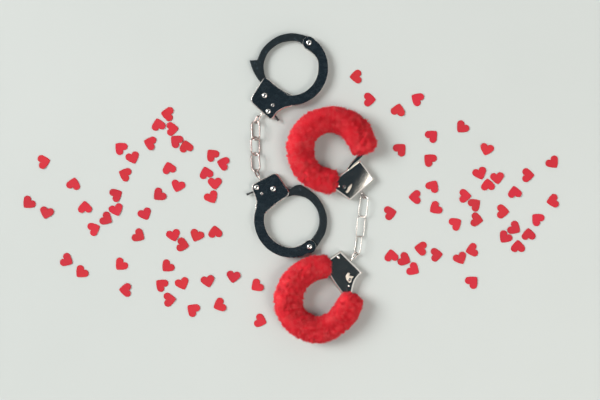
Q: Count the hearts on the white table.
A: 84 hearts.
